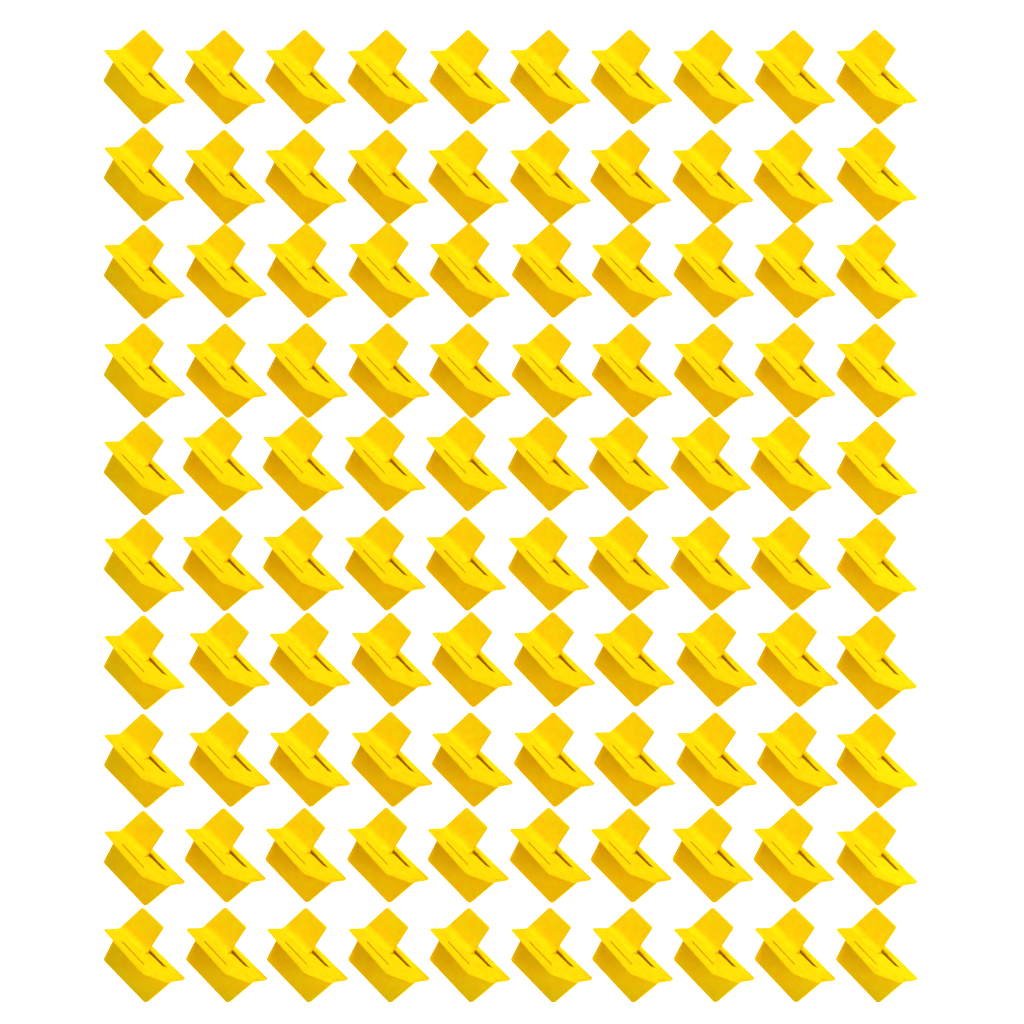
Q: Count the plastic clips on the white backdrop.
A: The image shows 100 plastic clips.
